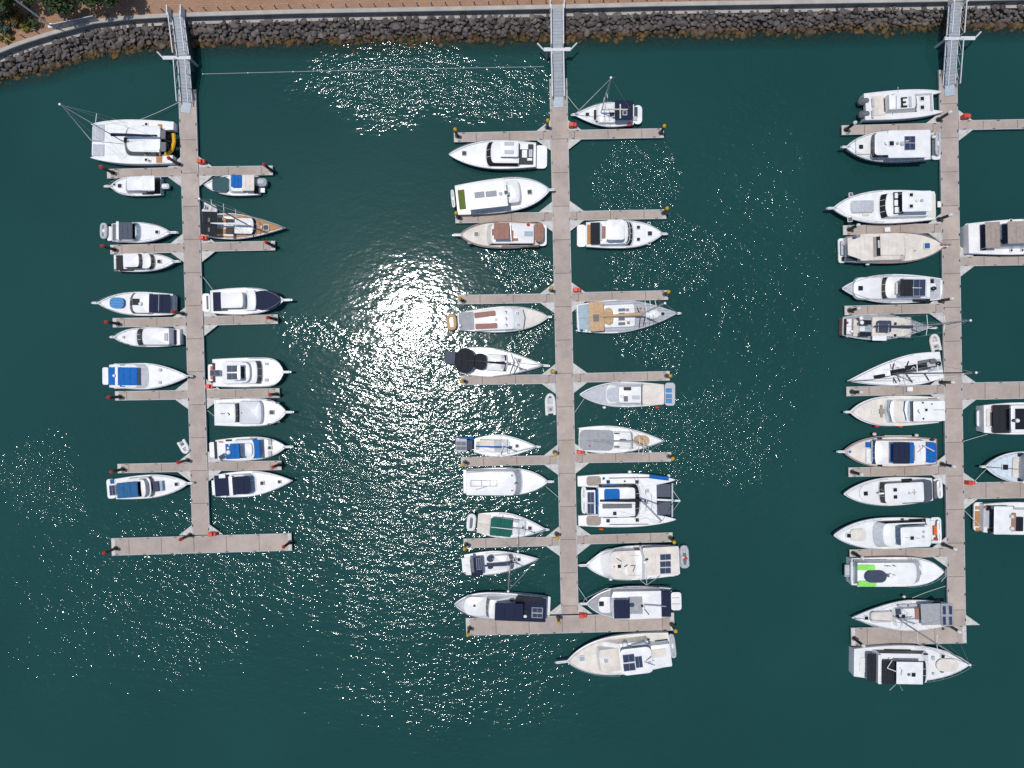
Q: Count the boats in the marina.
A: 56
